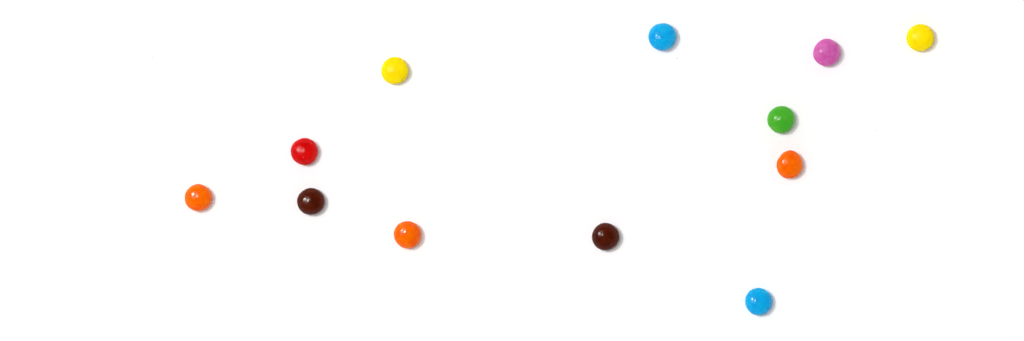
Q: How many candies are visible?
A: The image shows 12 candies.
